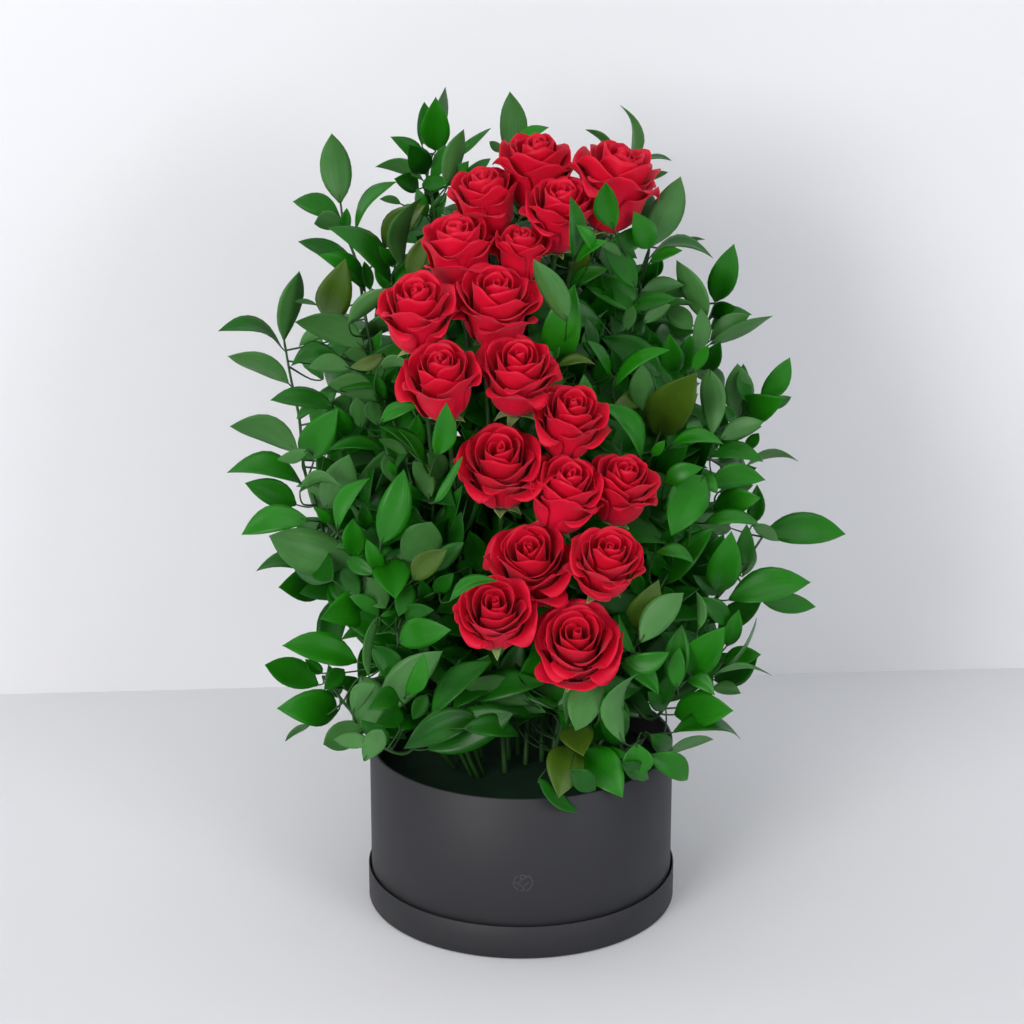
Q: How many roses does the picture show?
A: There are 18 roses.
